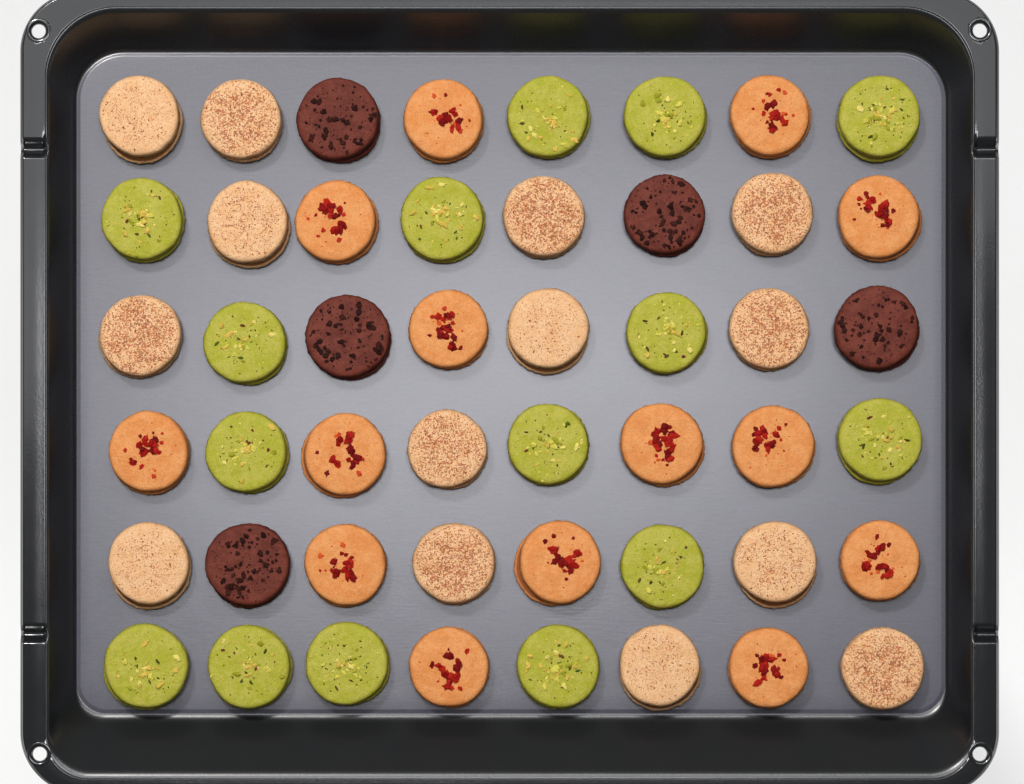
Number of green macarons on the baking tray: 15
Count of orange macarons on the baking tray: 14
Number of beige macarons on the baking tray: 14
